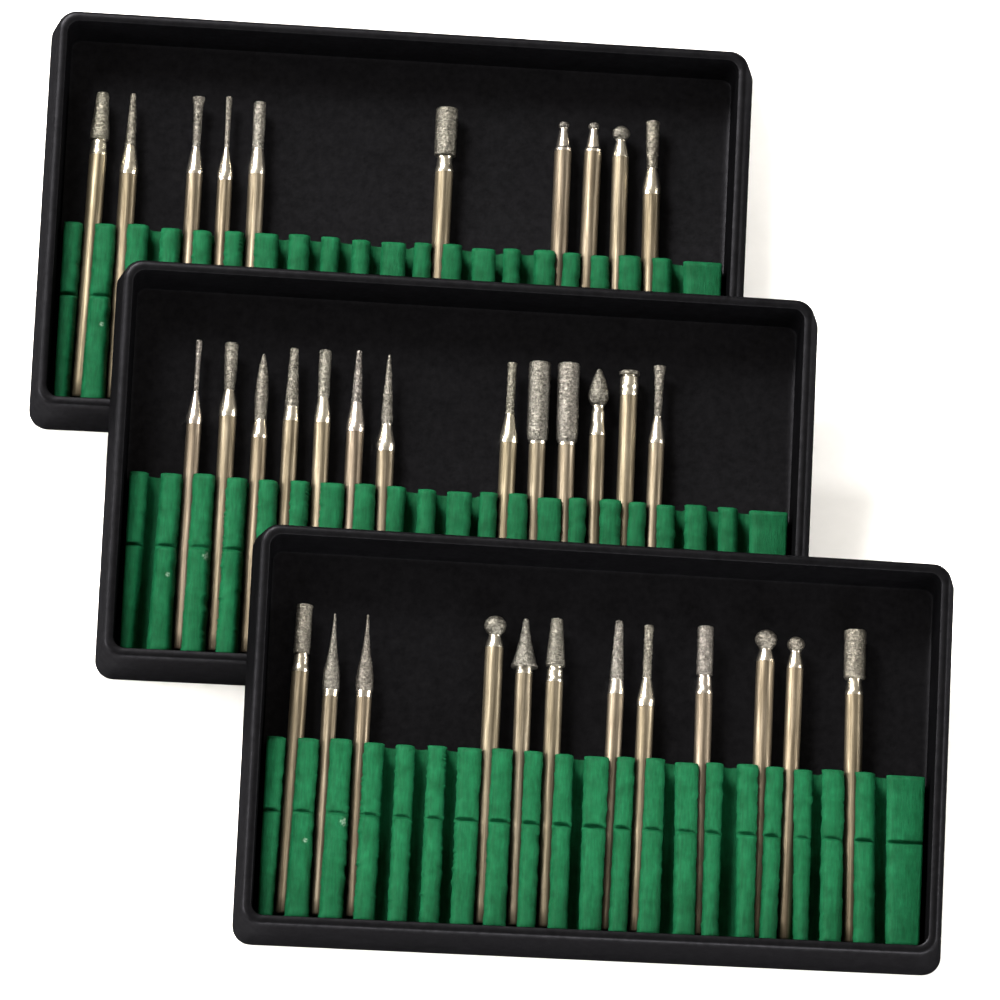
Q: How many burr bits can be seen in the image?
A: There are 35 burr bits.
